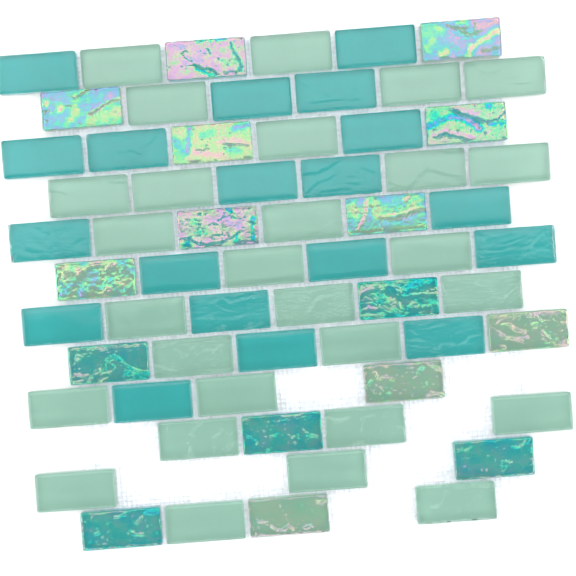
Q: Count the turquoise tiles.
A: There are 19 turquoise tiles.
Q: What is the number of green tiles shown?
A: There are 28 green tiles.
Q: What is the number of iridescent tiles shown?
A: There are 16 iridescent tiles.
